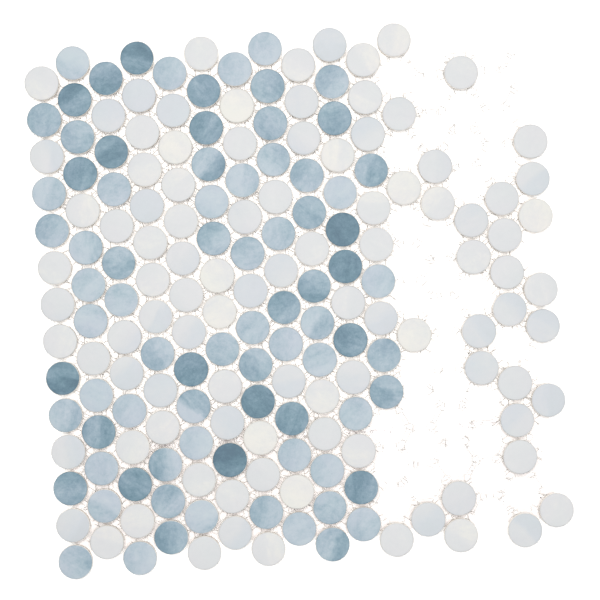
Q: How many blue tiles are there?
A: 81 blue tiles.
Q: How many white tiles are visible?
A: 99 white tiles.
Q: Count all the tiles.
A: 180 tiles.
